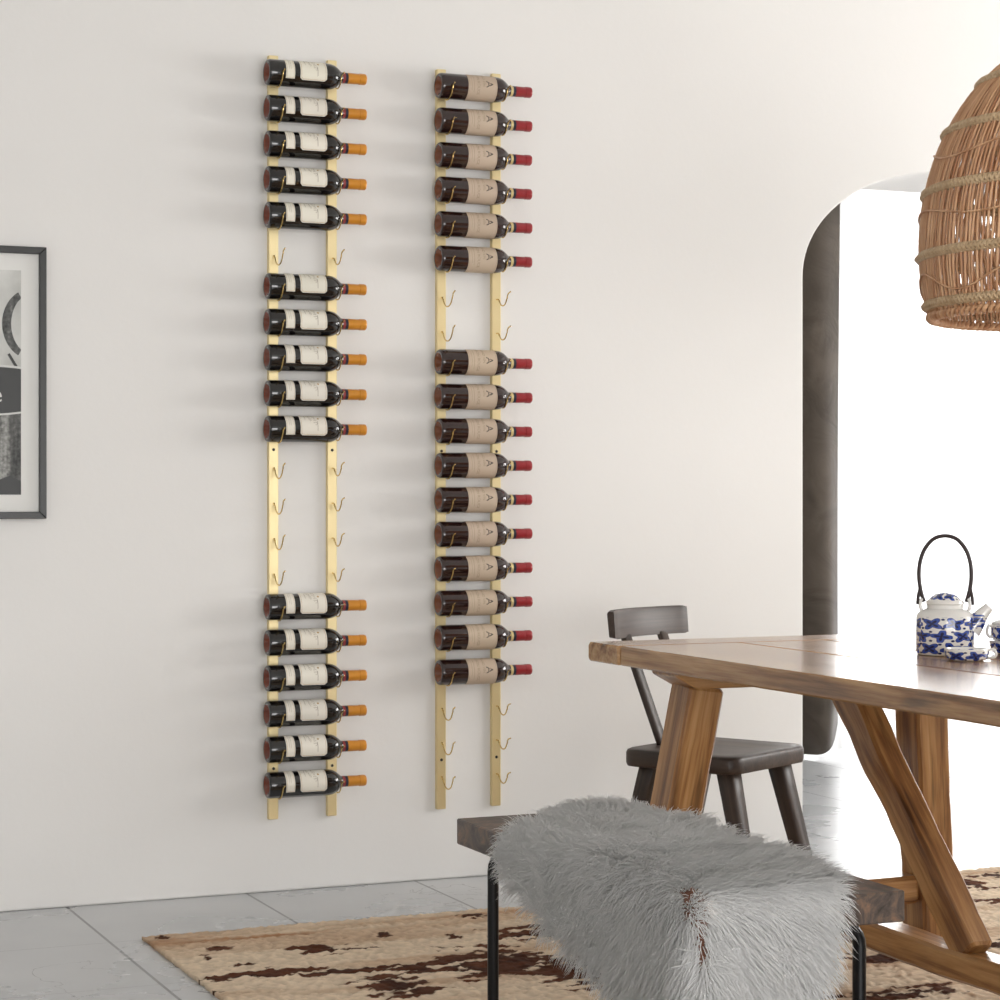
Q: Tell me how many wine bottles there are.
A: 32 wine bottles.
